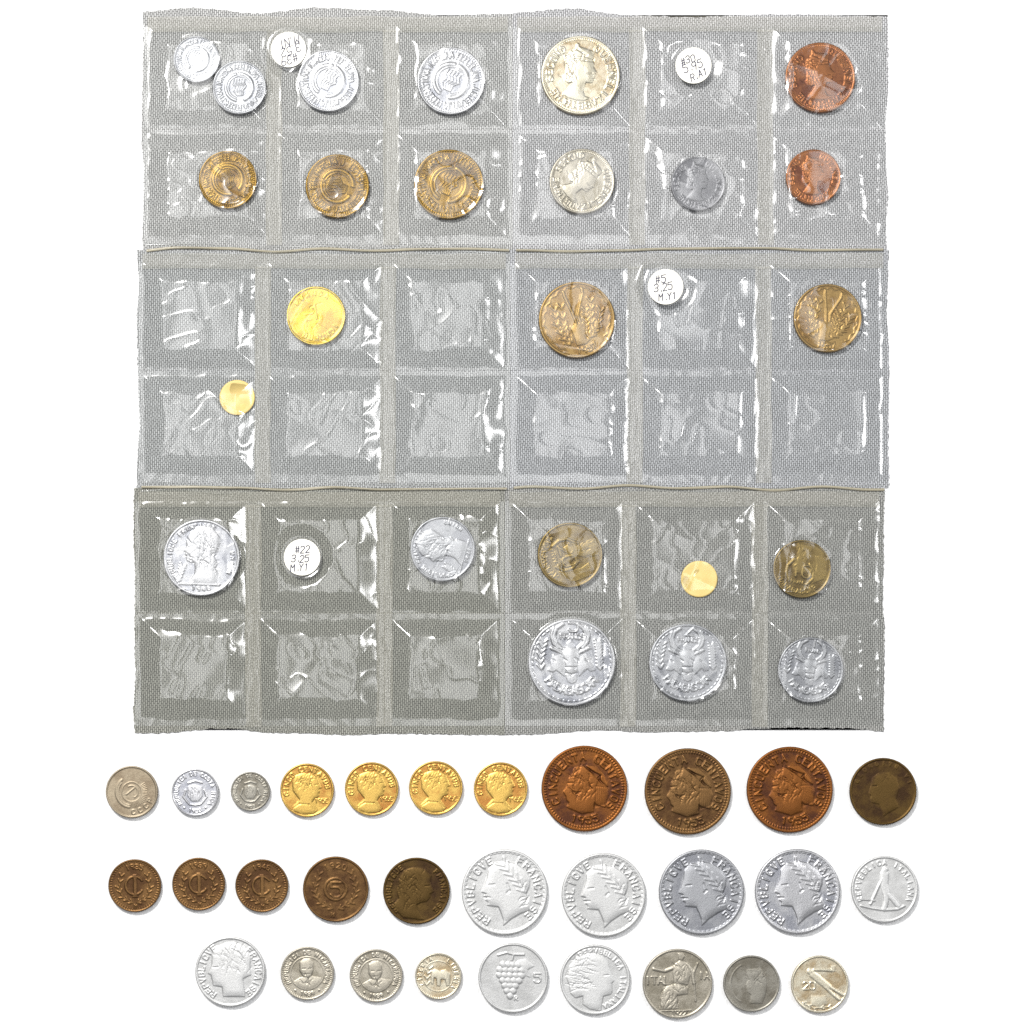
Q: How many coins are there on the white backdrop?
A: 52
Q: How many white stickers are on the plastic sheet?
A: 4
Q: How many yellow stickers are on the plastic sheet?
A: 2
